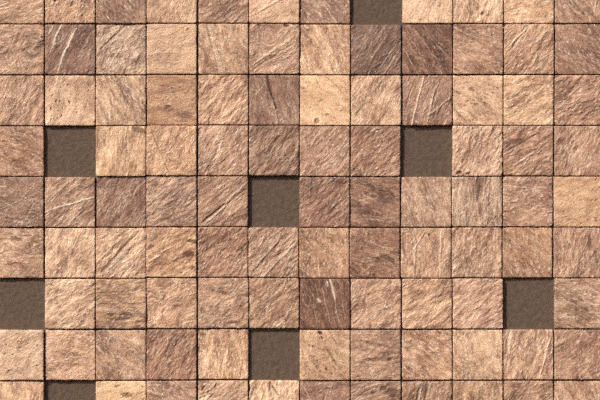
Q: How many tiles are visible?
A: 100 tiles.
